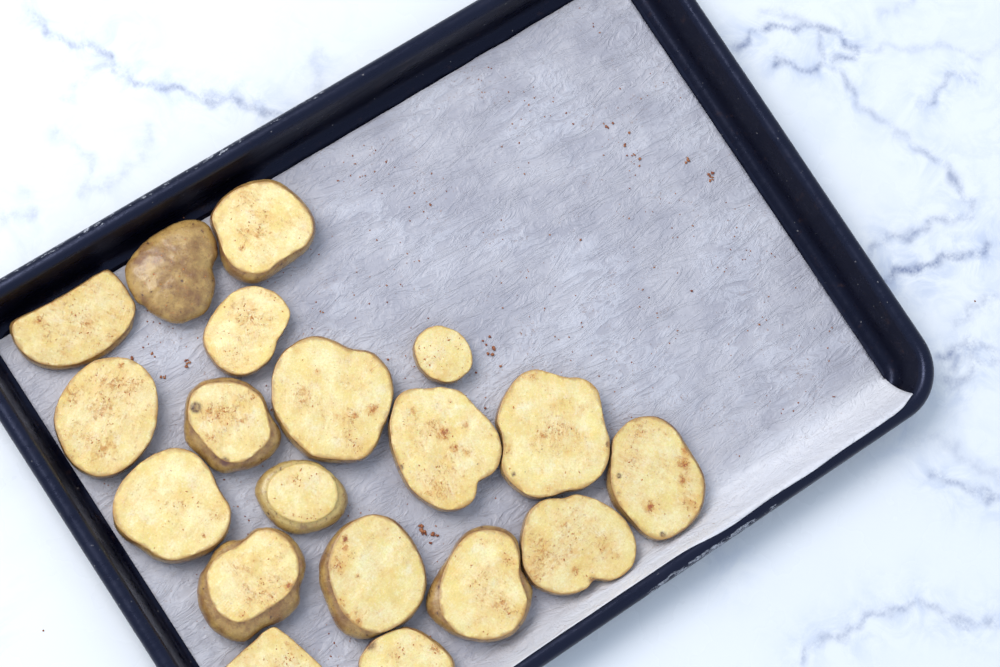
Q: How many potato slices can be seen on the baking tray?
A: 19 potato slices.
